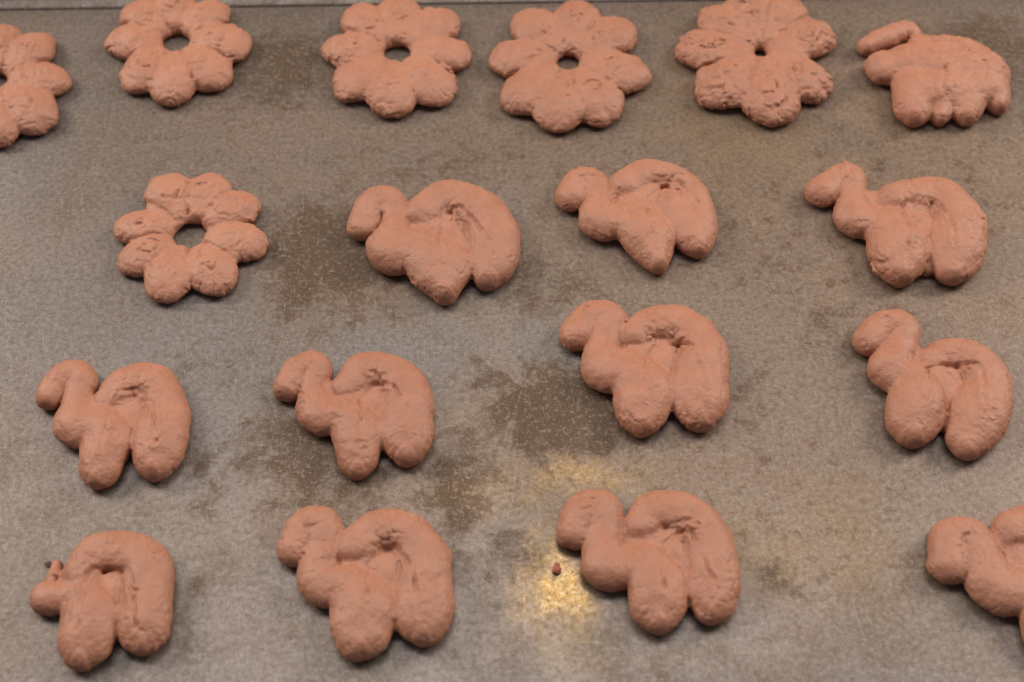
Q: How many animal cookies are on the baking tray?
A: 12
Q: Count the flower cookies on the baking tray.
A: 6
